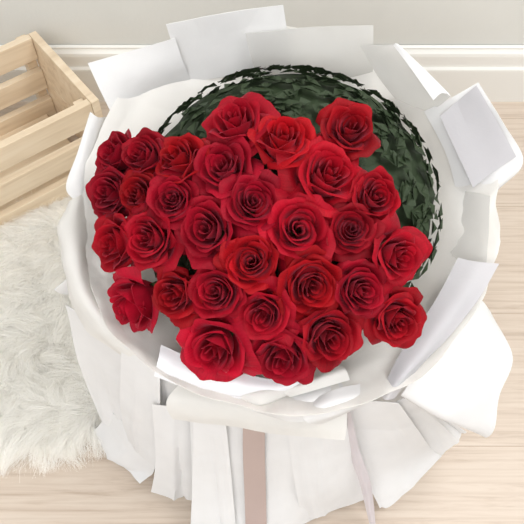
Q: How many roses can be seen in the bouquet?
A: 30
